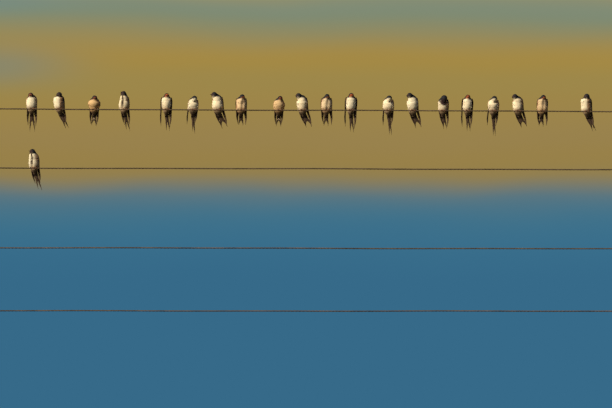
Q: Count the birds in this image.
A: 21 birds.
